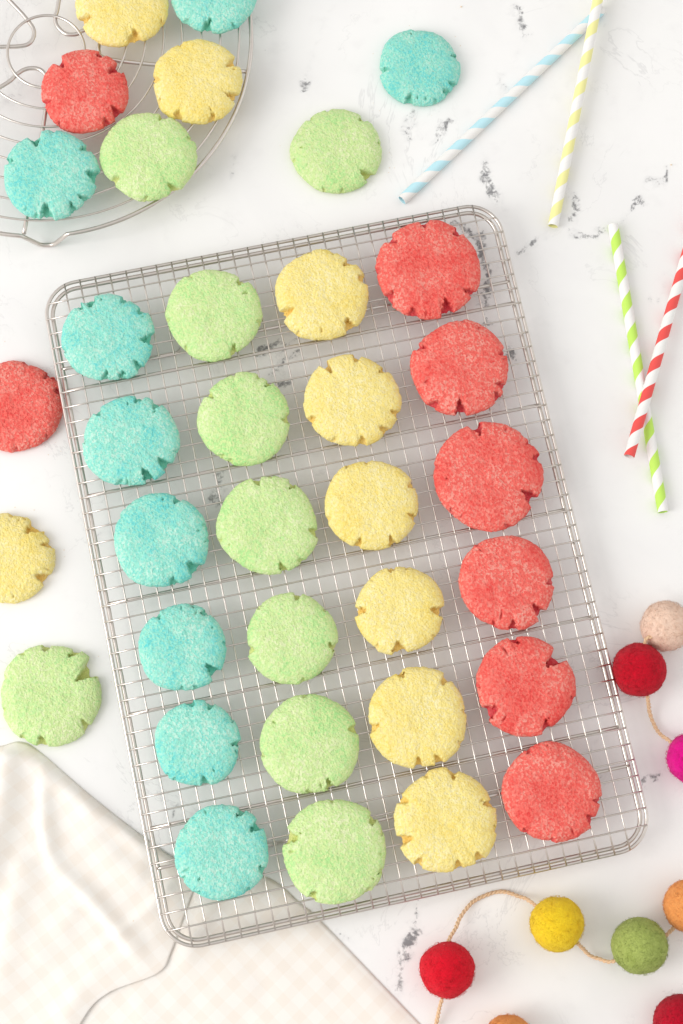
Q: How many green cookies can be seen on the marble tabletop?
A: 9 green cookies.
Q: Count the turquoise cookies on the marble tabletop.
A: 9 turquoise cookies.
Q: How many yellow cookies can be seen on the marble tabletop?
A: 9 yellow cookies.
